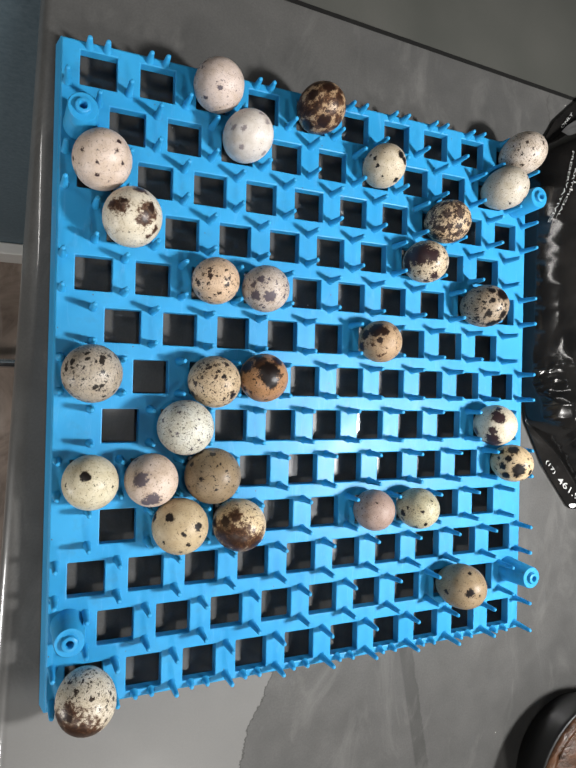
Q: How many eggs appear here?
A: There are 29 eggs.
